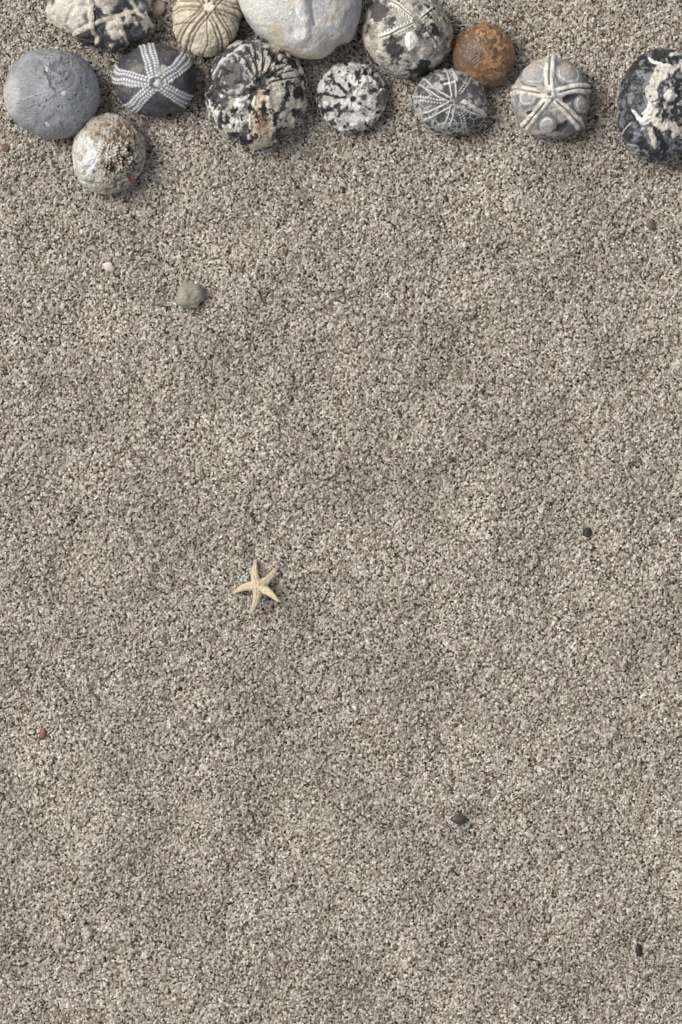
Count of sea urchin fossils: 13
